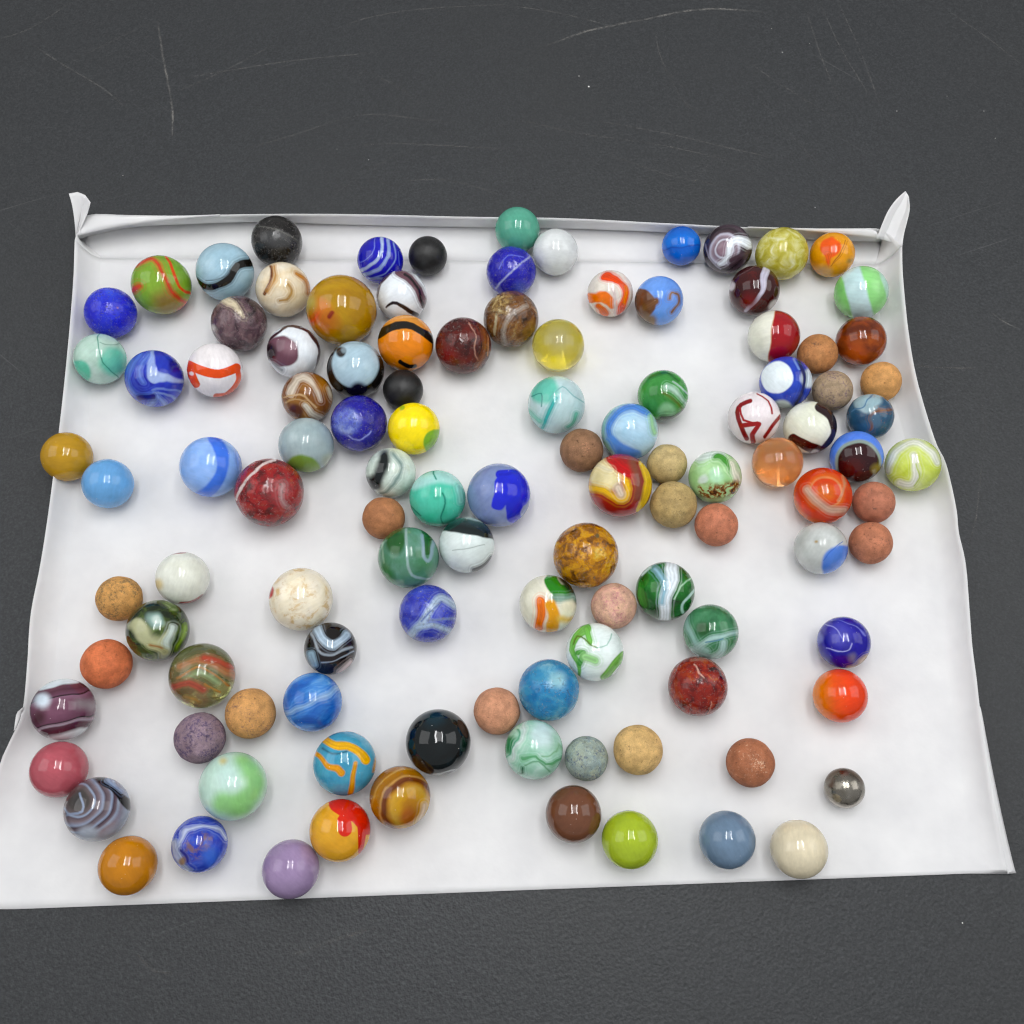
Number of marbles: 112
